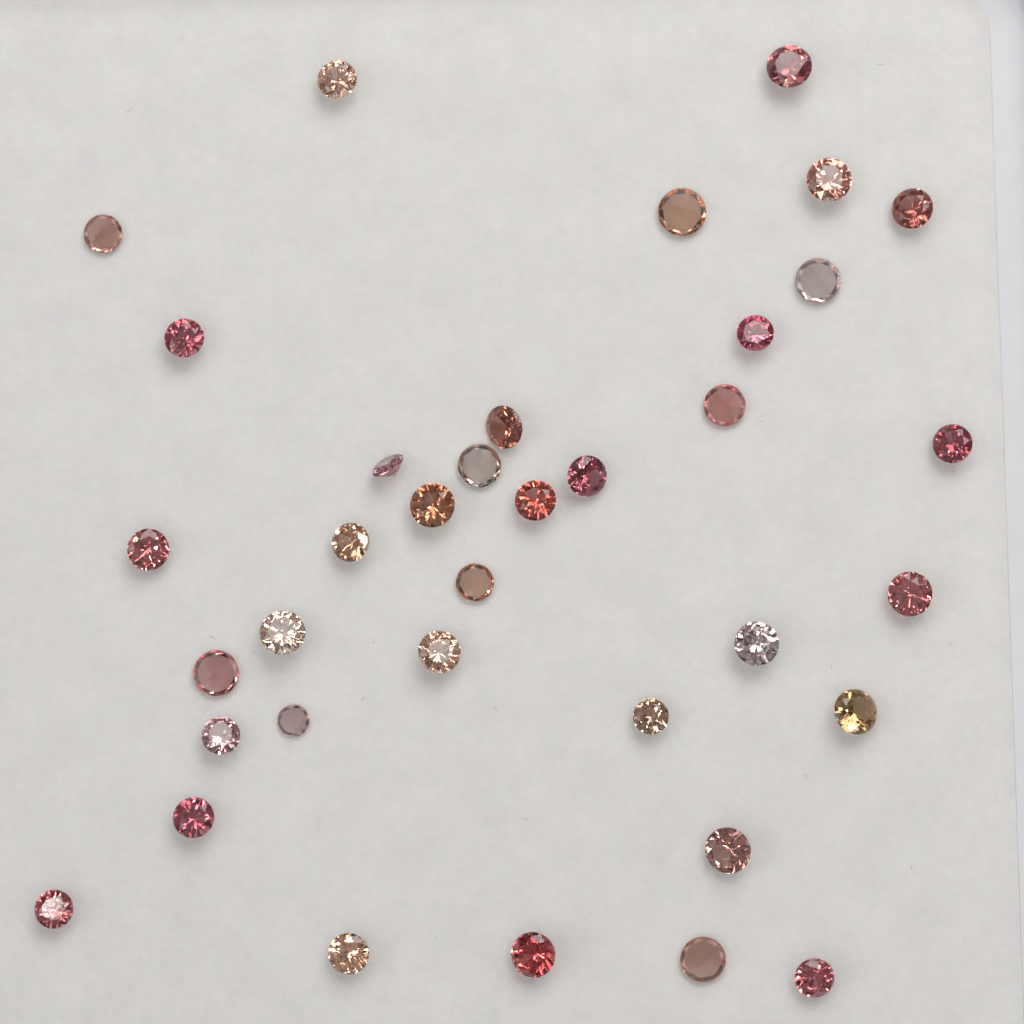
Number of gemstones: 36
